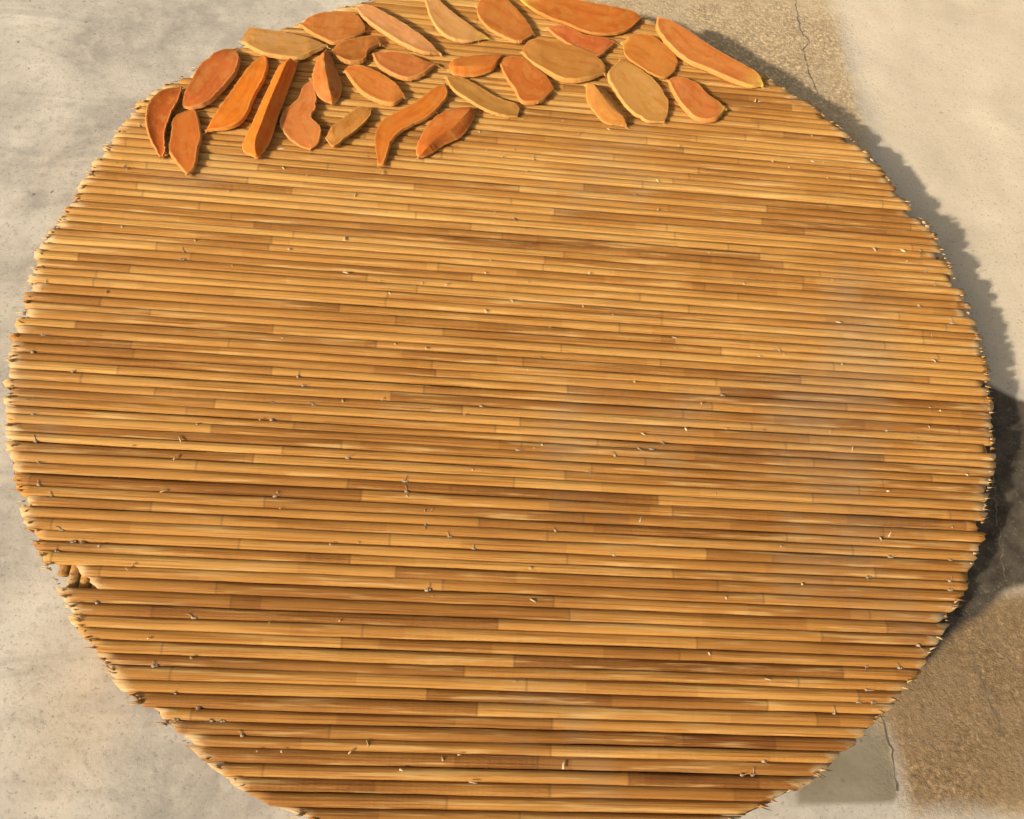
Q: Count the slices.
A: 29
